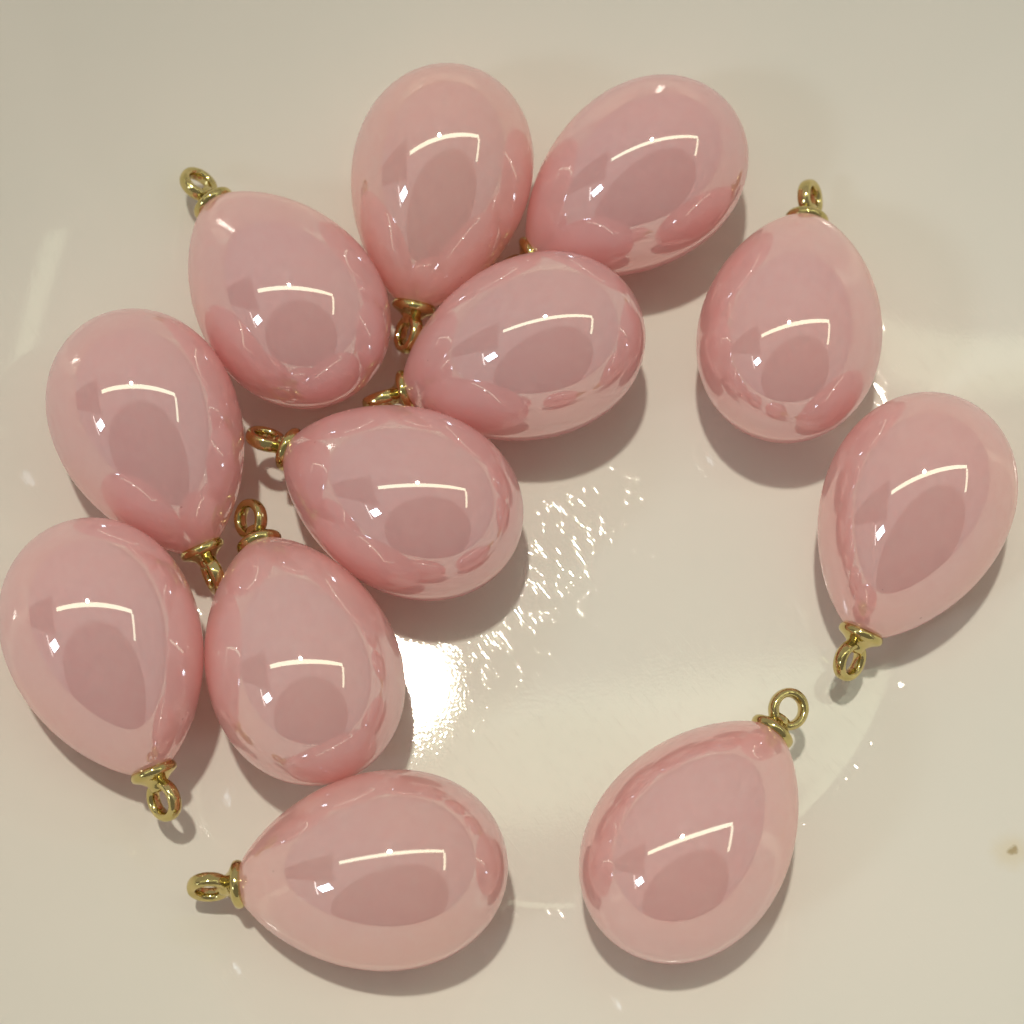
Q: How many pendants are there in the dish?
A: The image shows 12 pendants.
